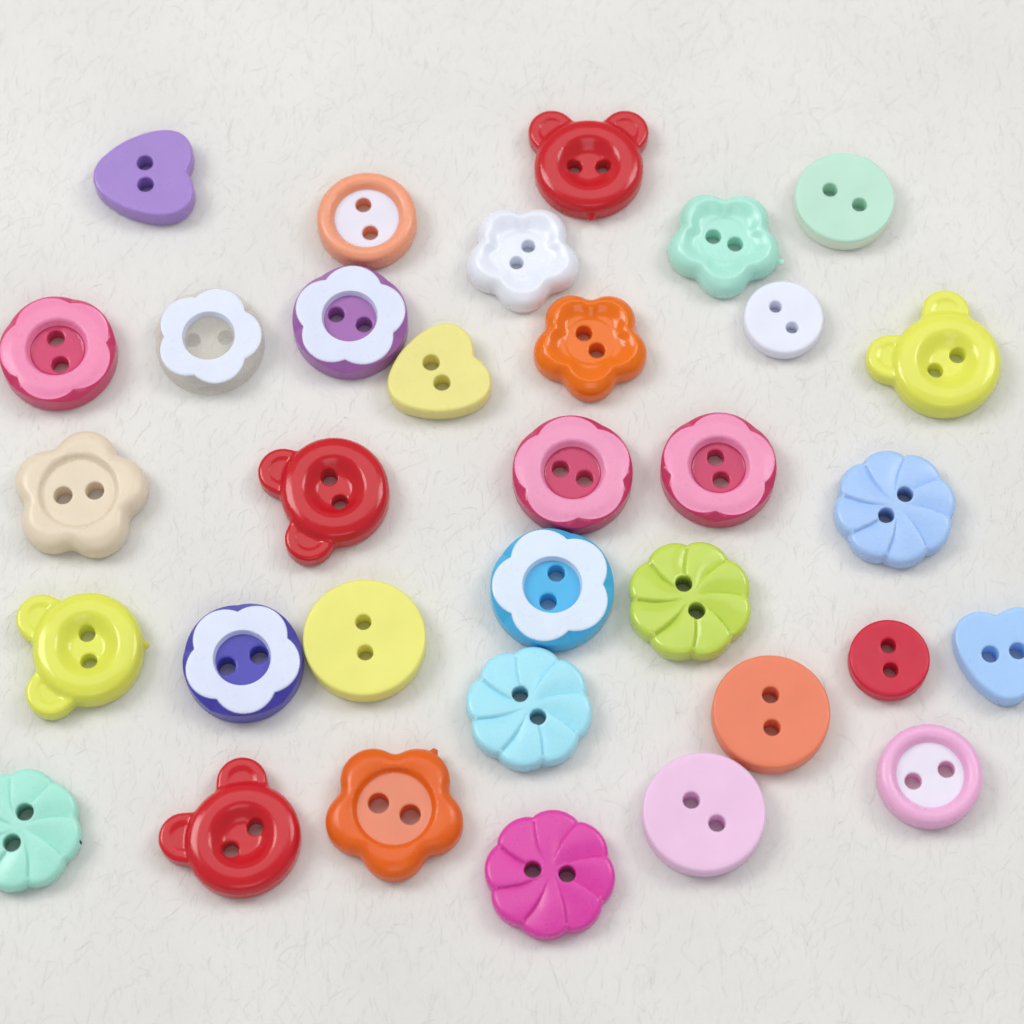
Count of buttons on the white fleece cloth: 33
